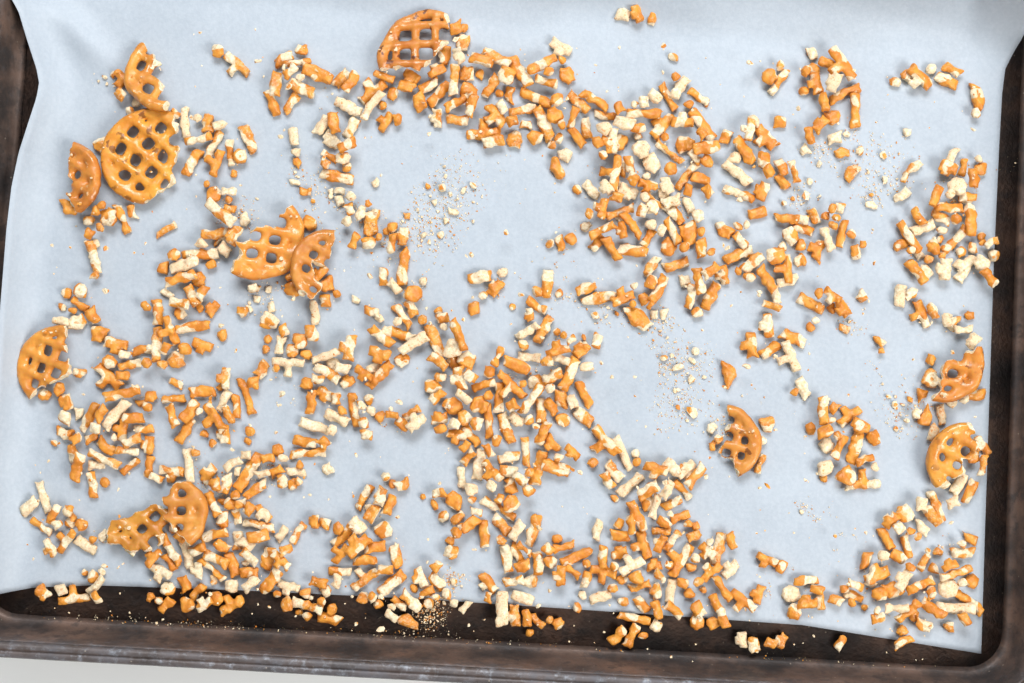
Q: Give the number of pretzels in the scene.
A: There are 12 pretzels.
